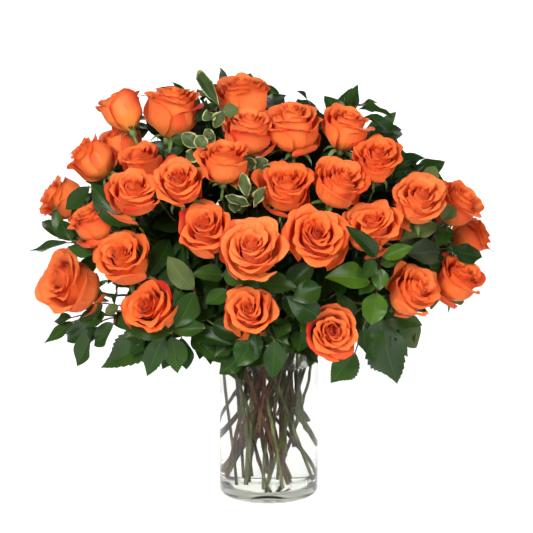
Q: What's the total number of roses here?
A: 31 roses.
